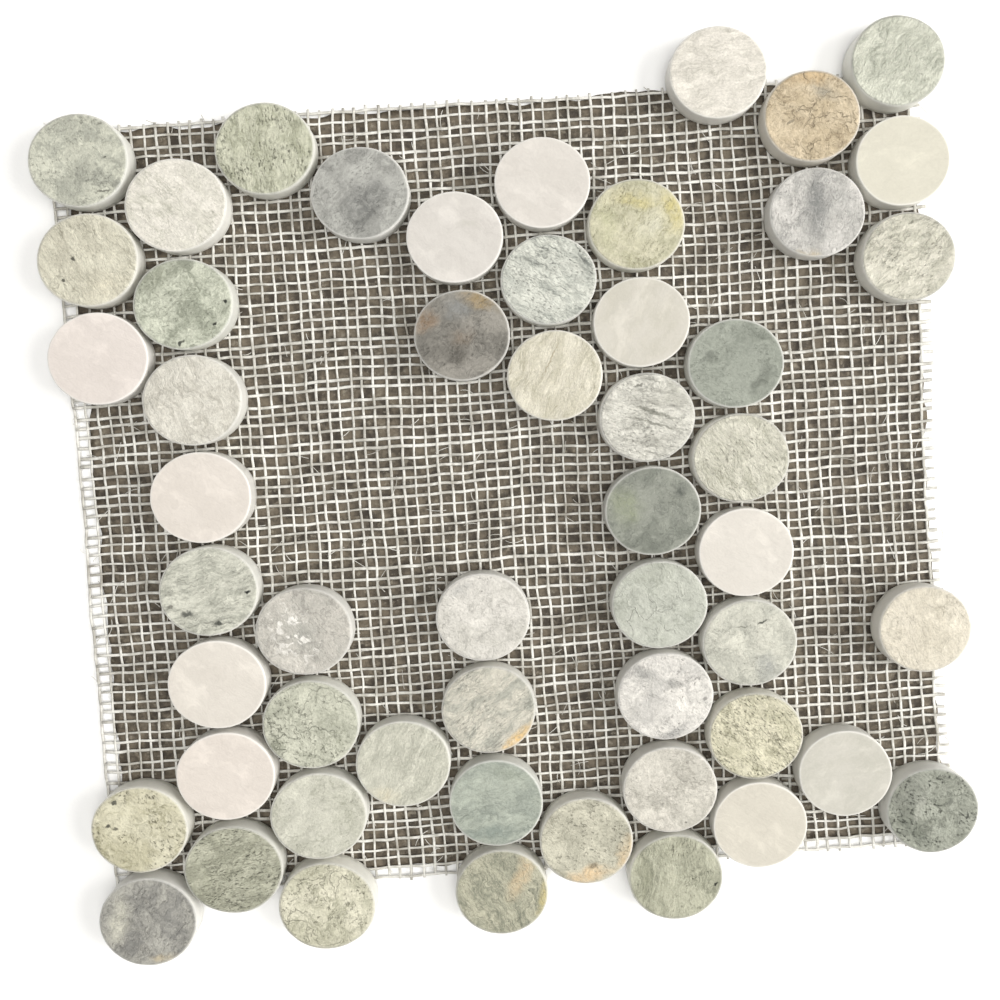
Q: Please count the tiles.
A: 53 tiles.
